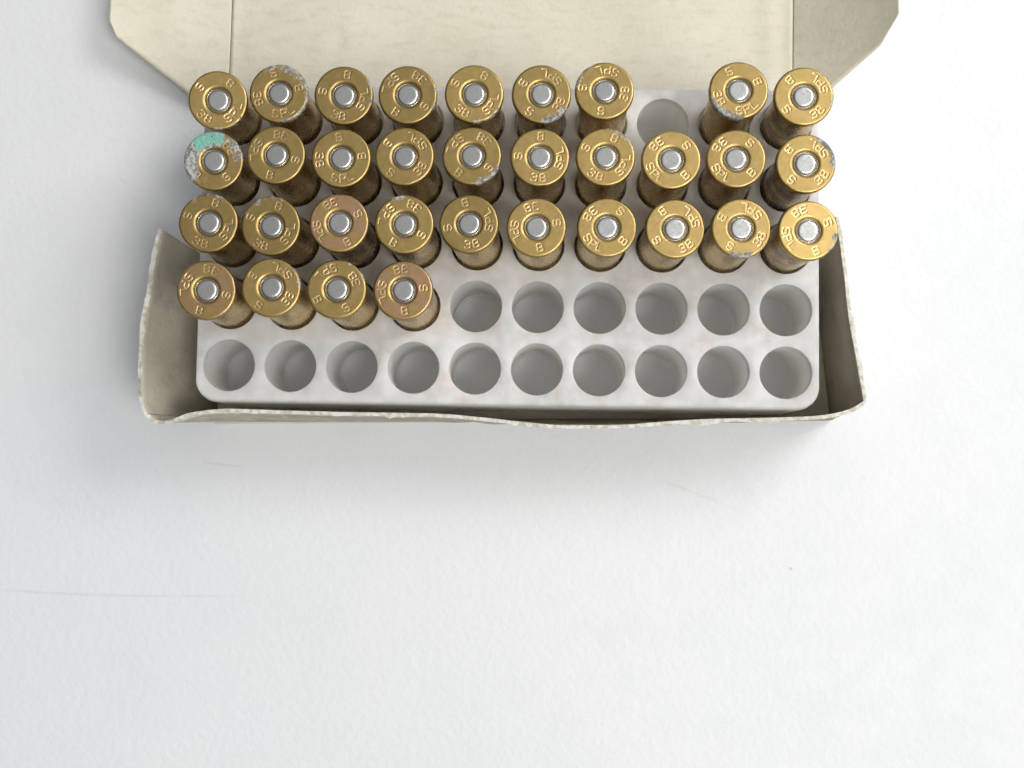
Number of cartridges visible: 33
